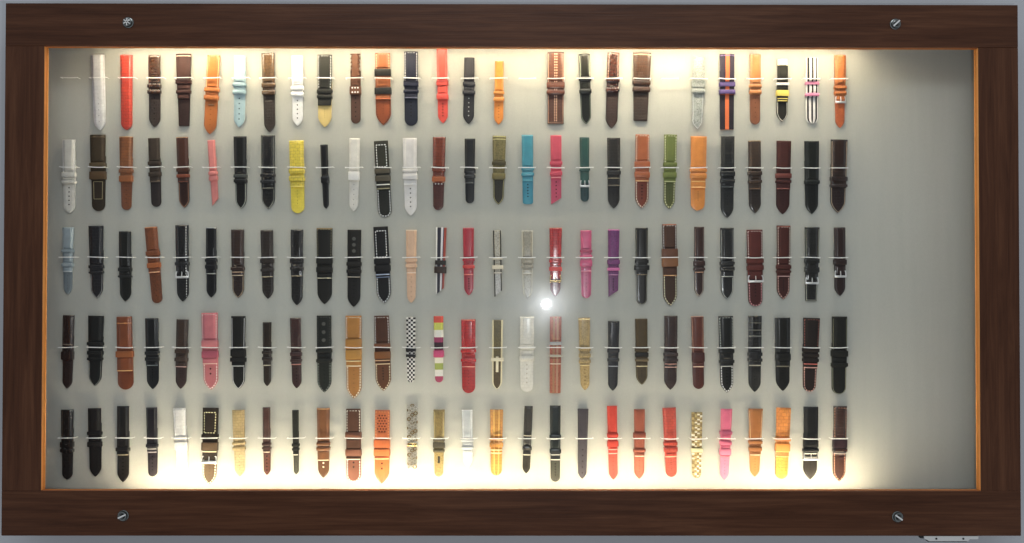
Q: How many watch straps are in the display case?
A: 137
